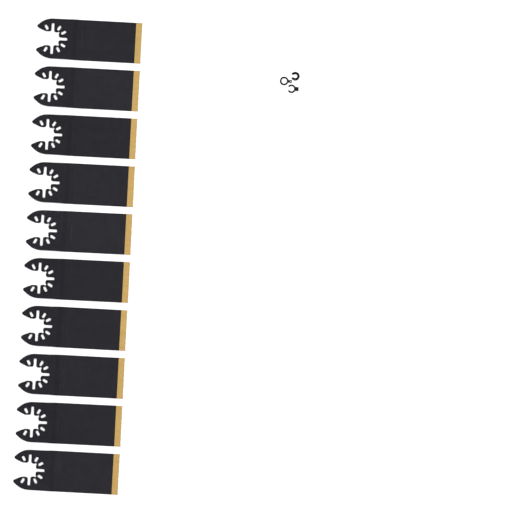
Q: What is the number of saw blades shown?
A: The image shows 10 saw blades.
